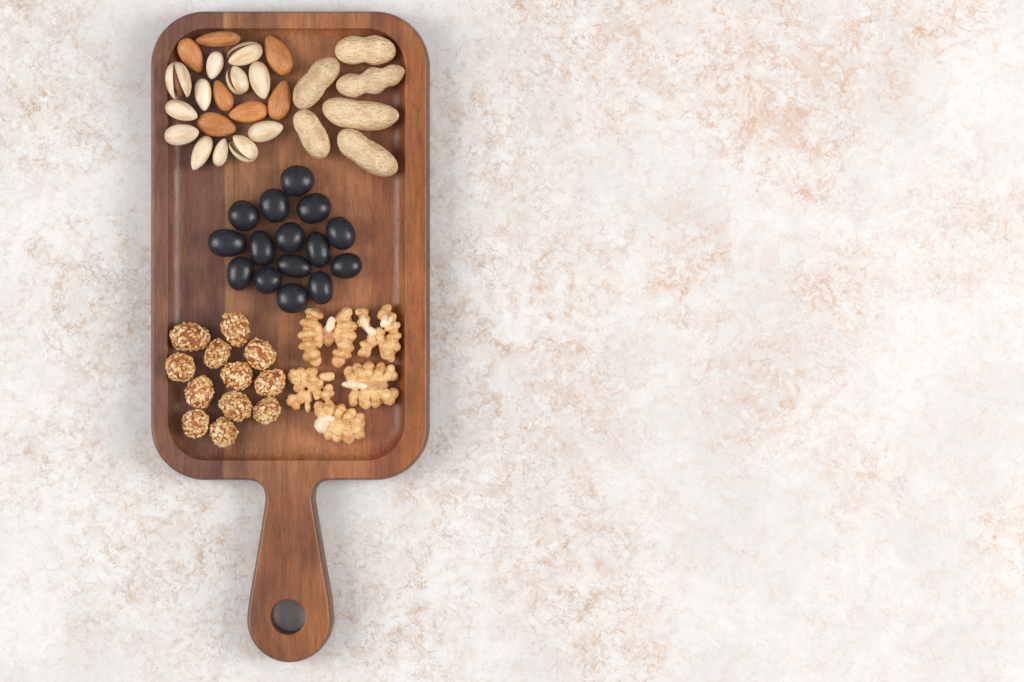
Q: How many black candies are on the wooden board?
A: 15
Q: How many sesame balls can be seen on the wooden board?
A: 12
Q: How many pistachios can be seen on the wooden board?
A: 12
